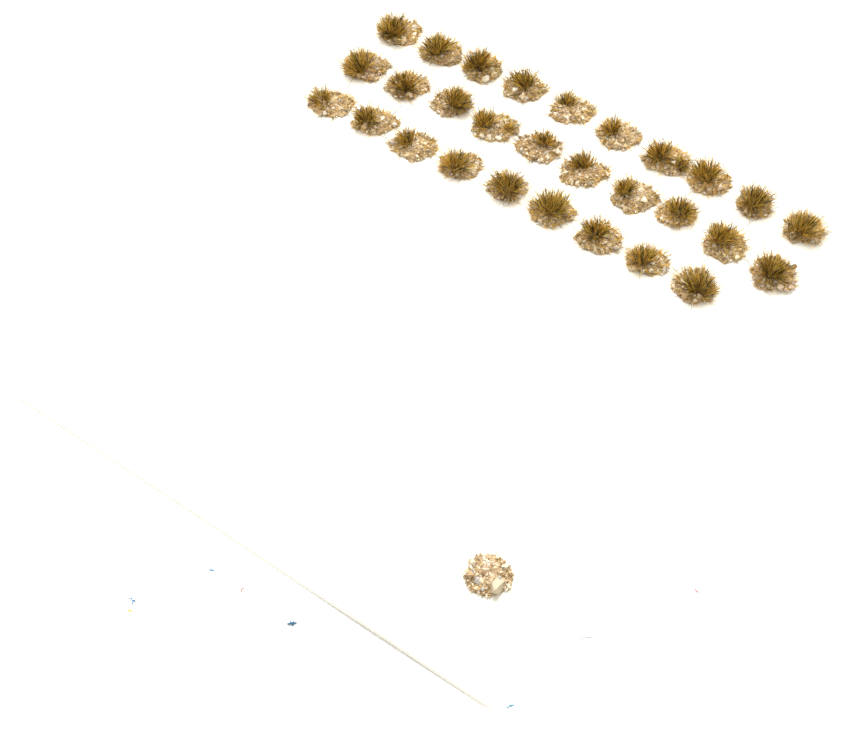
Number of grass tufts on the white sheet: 29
